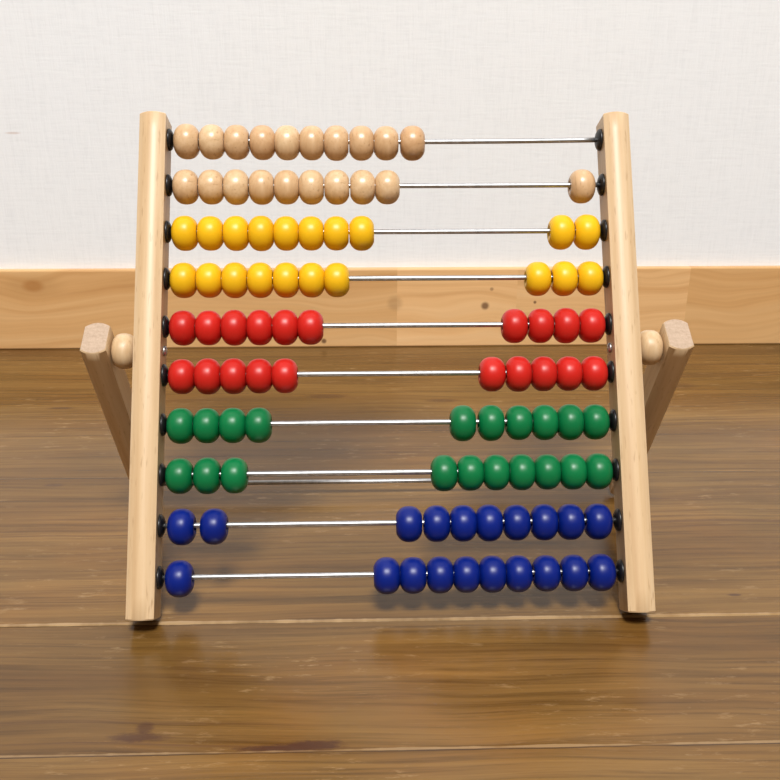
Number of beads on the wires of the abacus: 100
